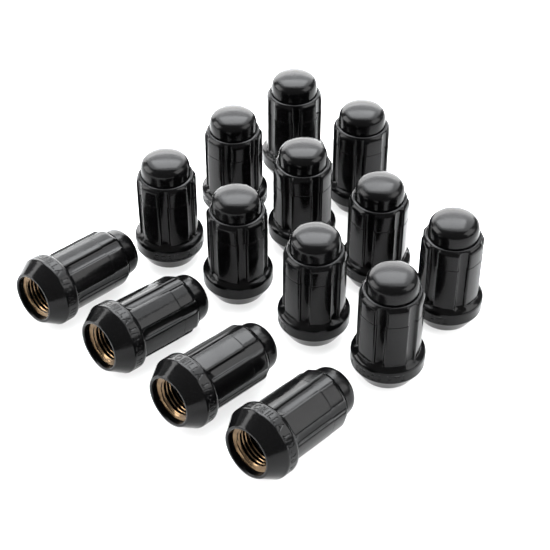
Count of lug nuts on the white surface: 14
